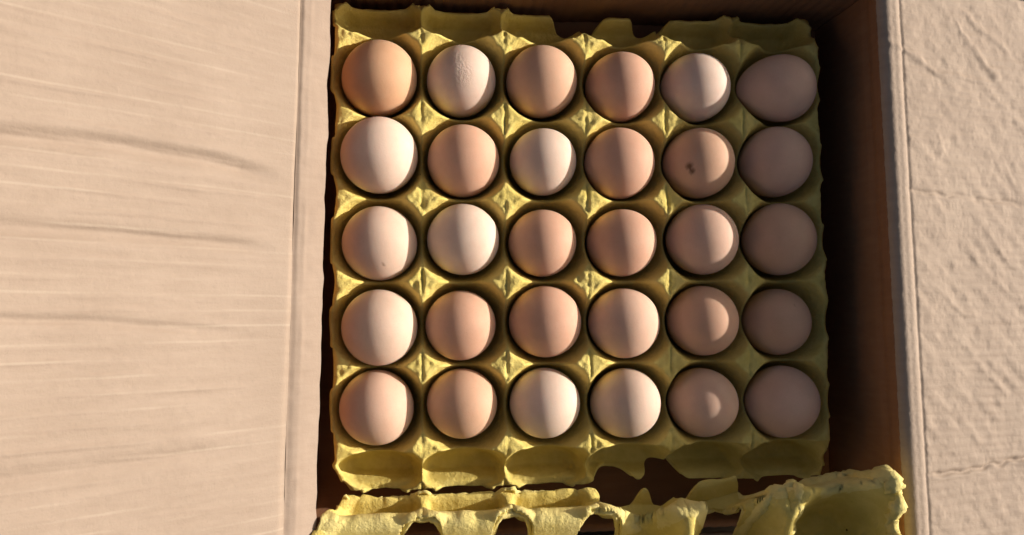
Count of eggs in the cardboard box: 30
